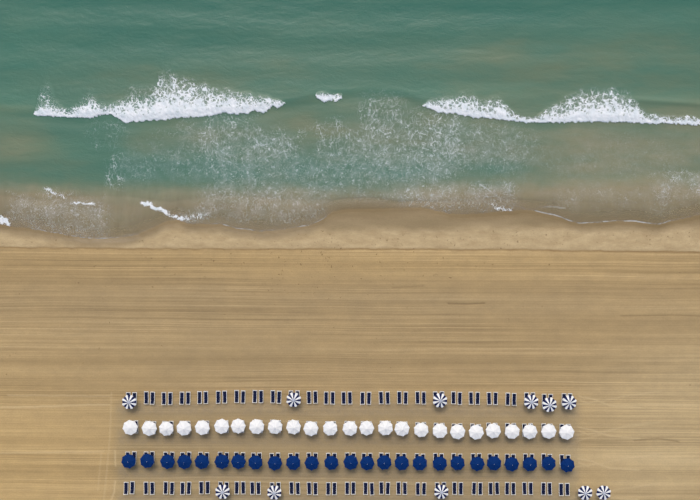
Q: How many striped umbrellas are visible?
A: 11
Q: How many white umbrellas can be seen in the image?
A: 25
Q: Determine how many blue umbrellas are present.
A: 25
